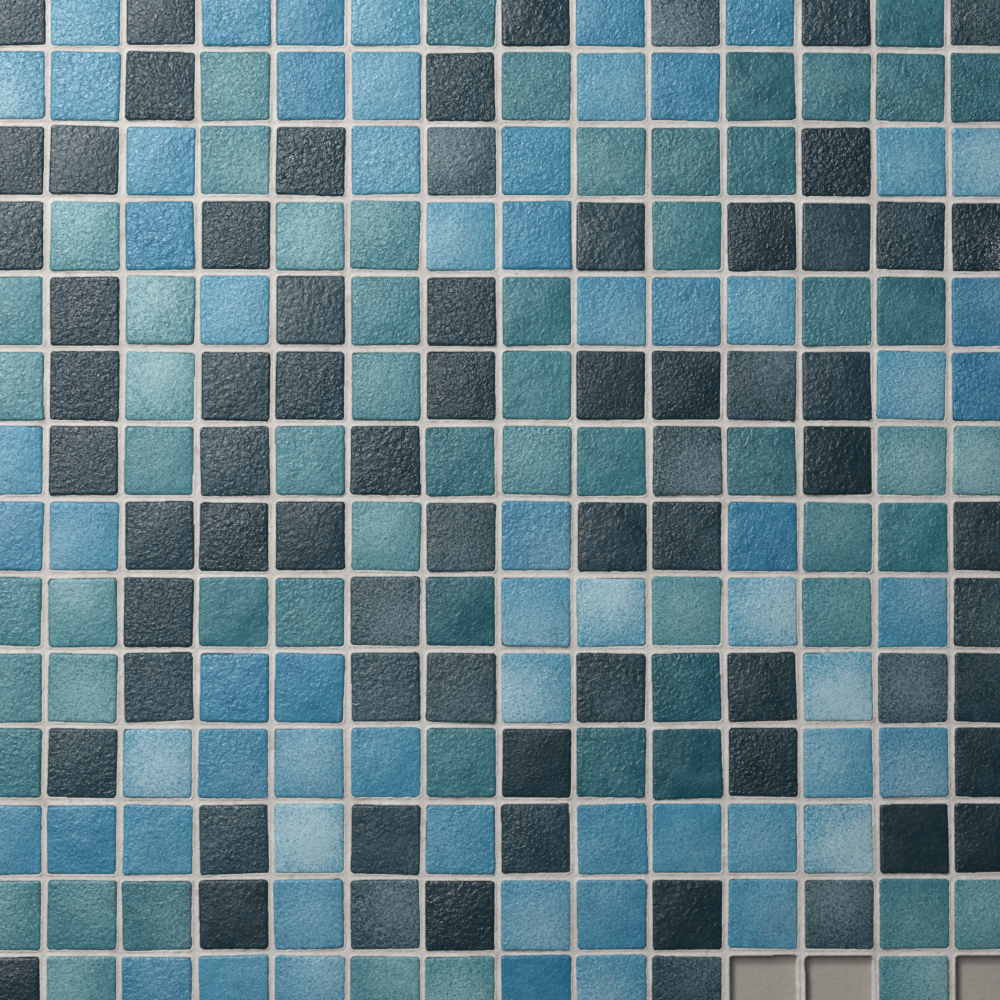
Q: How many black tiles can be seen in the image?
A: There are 69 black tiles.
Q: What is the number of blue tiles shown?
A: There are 64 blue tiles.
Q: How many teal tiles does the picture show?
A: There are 60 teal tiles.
